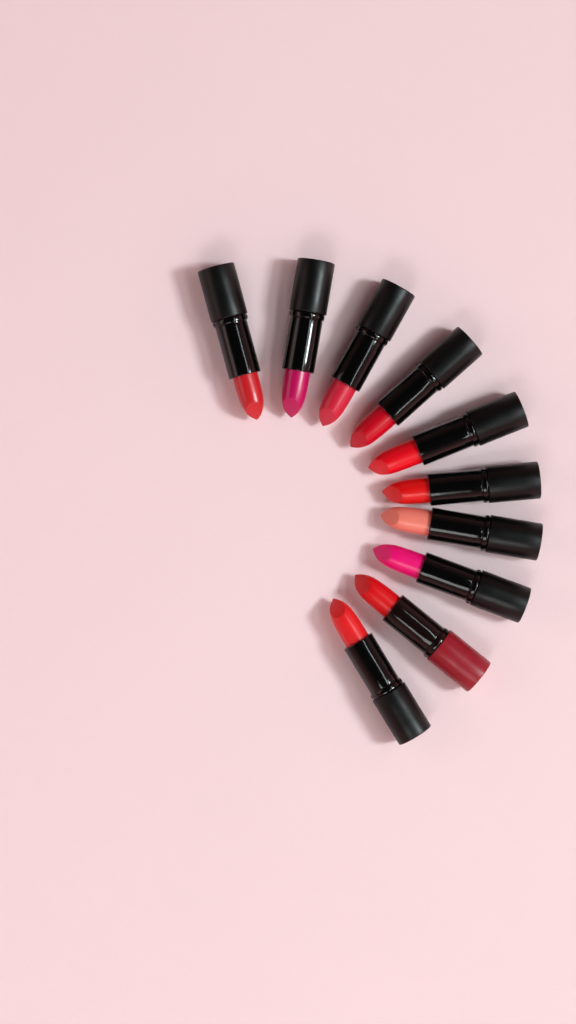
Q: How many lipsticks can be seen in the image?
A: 10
